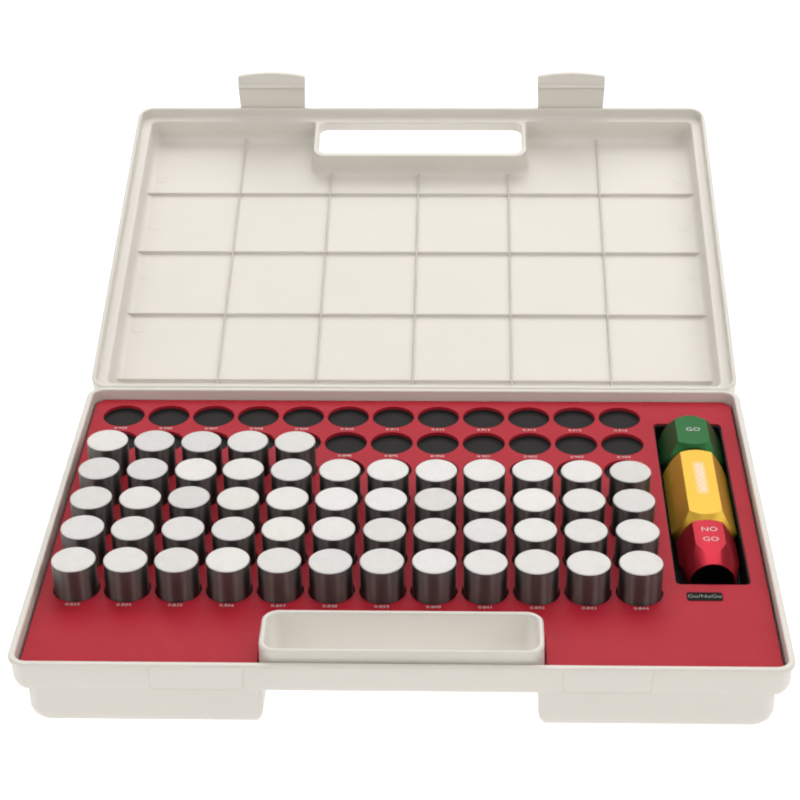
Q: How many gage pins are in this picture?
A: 53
